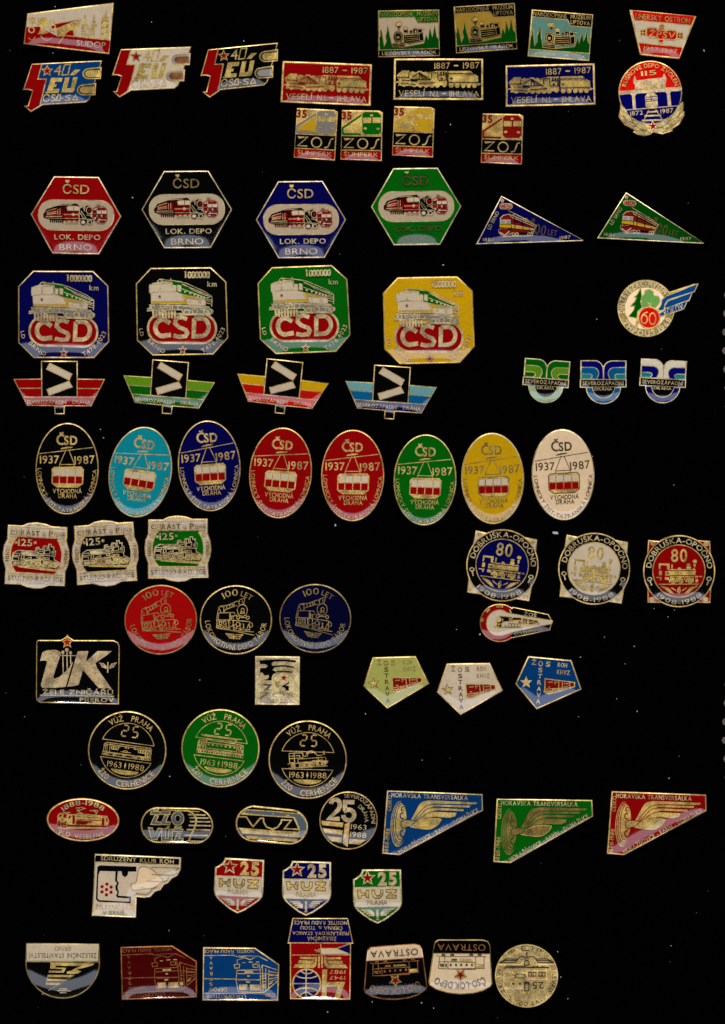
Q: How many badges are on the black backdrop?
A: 78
